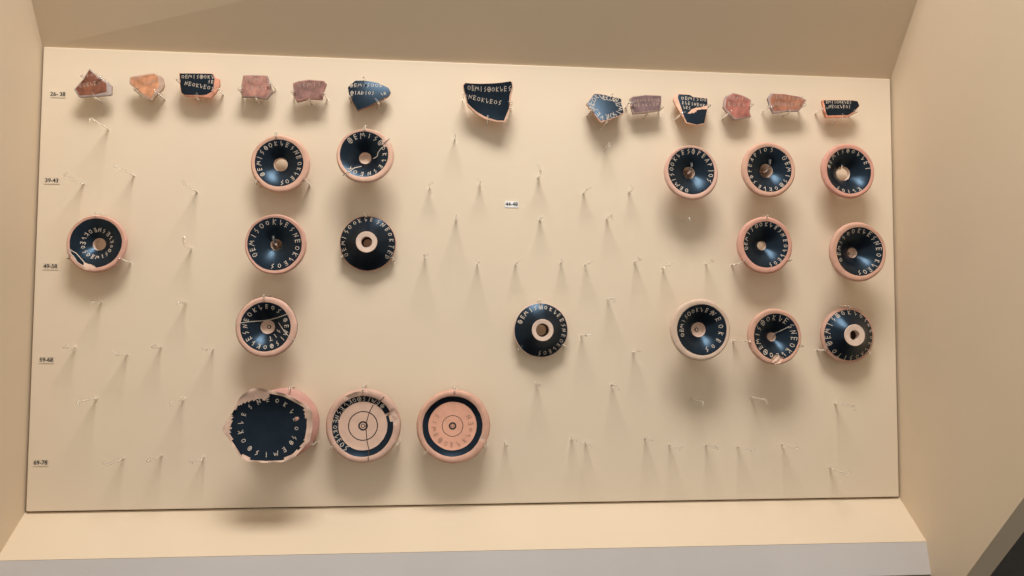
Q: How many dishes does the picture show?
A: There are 18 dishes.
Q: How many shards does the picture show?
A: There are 13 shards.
